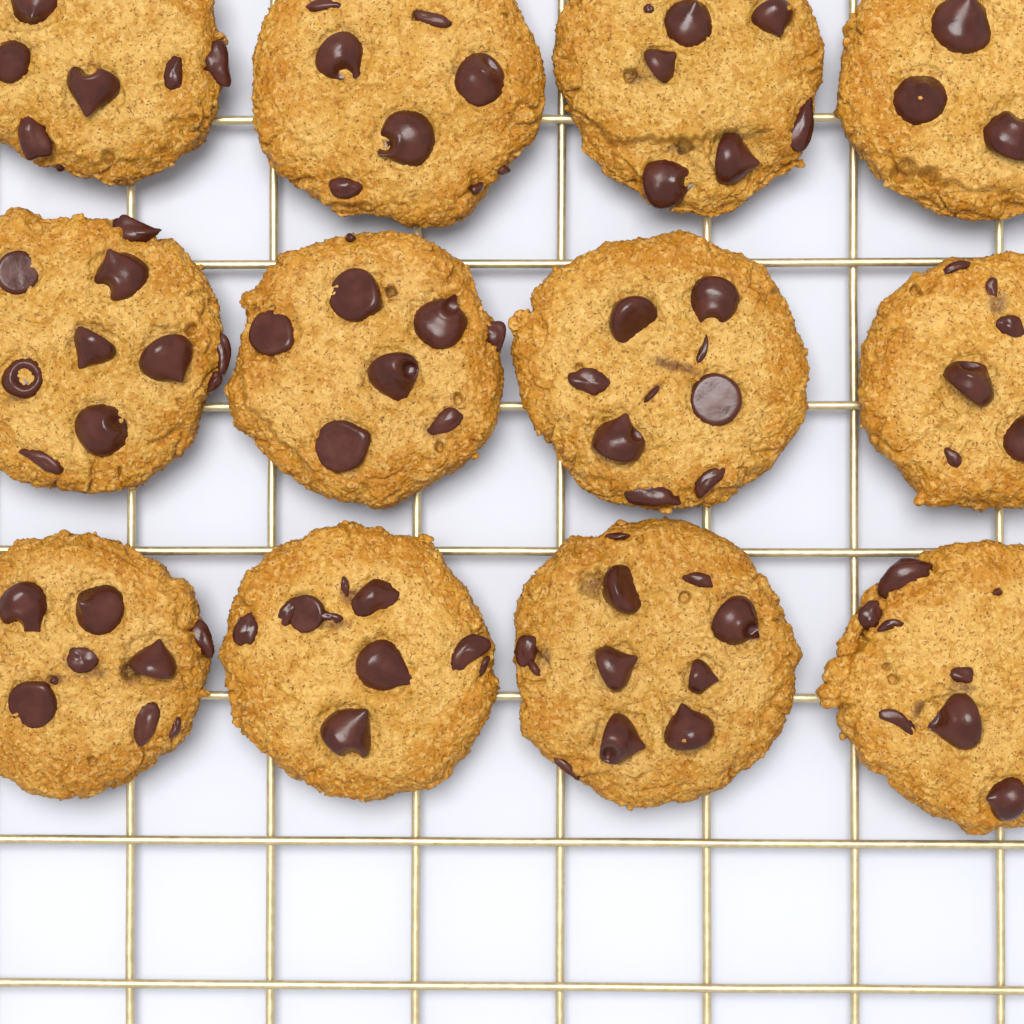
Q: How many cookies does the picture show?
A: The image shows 12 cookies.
